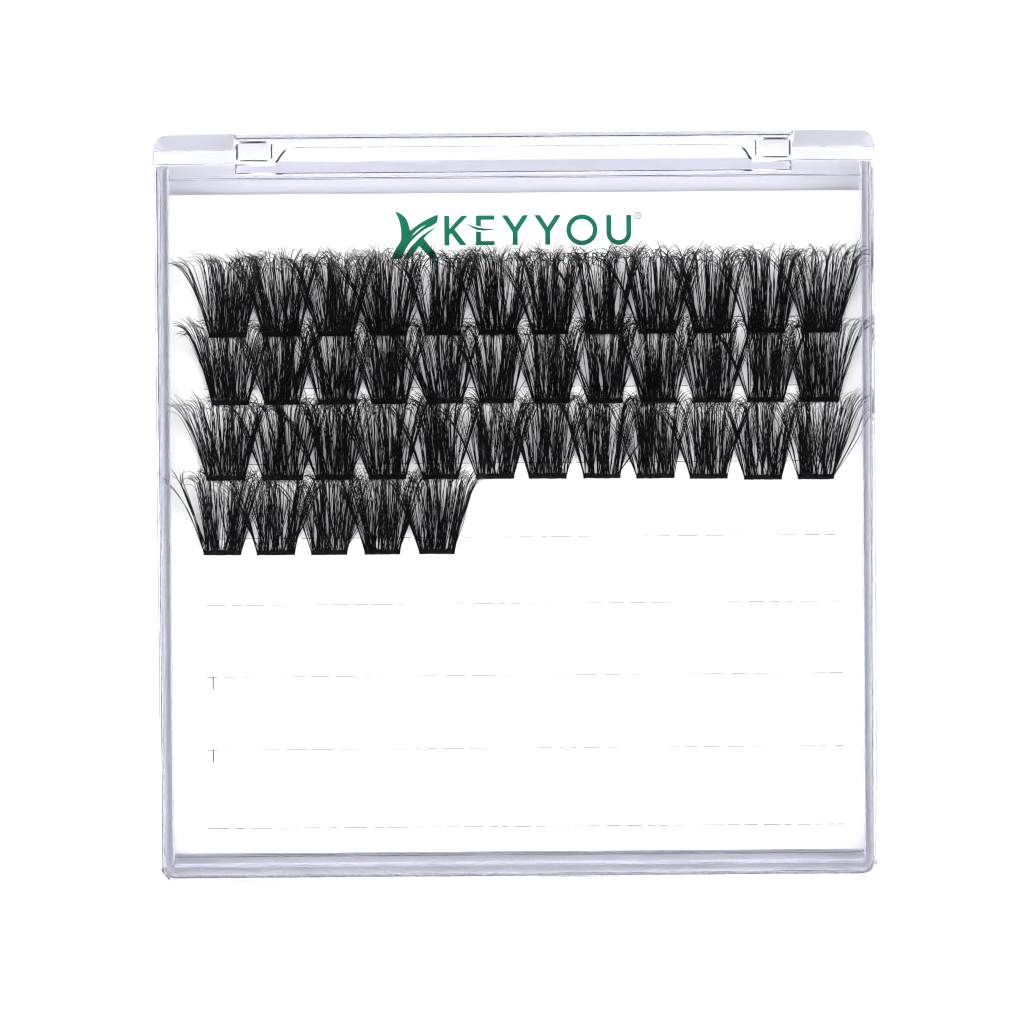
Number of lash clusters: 41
